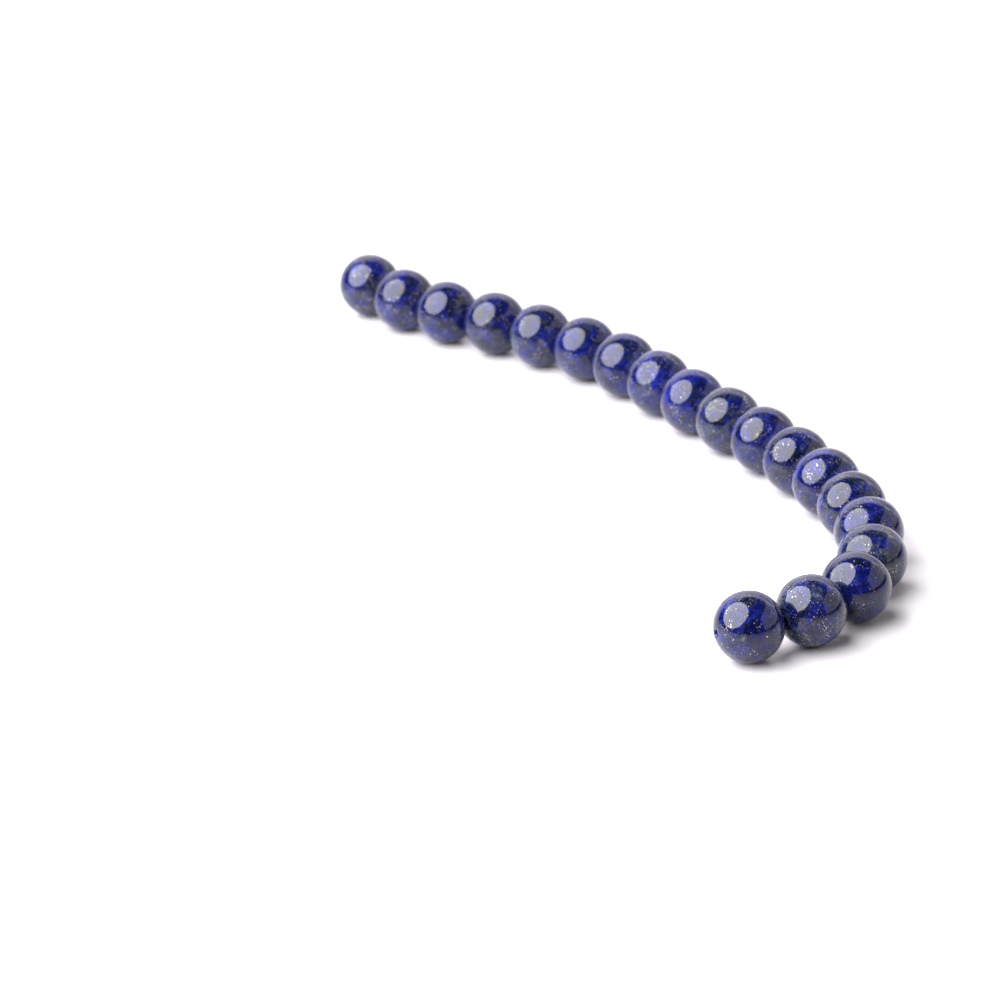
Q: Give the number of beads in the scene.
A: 19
